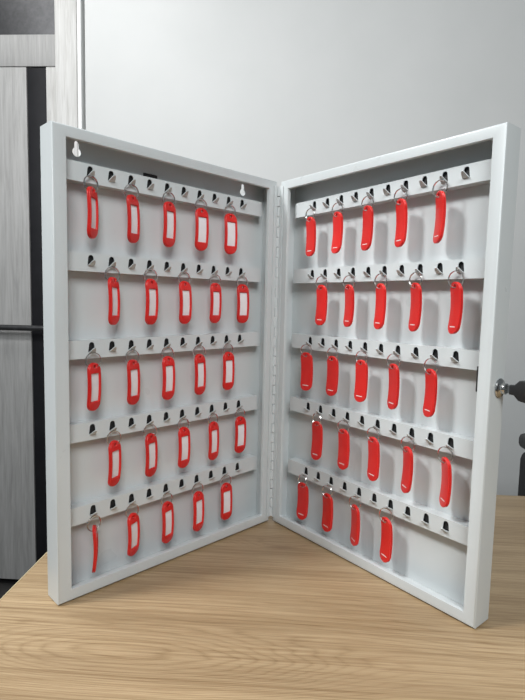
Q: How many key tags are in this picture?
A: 49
